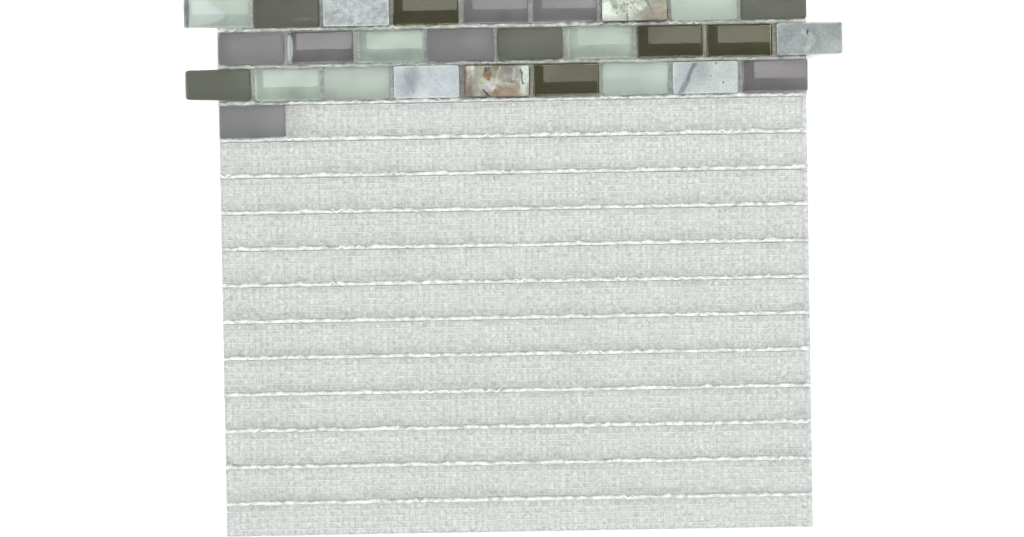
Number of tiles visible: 28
